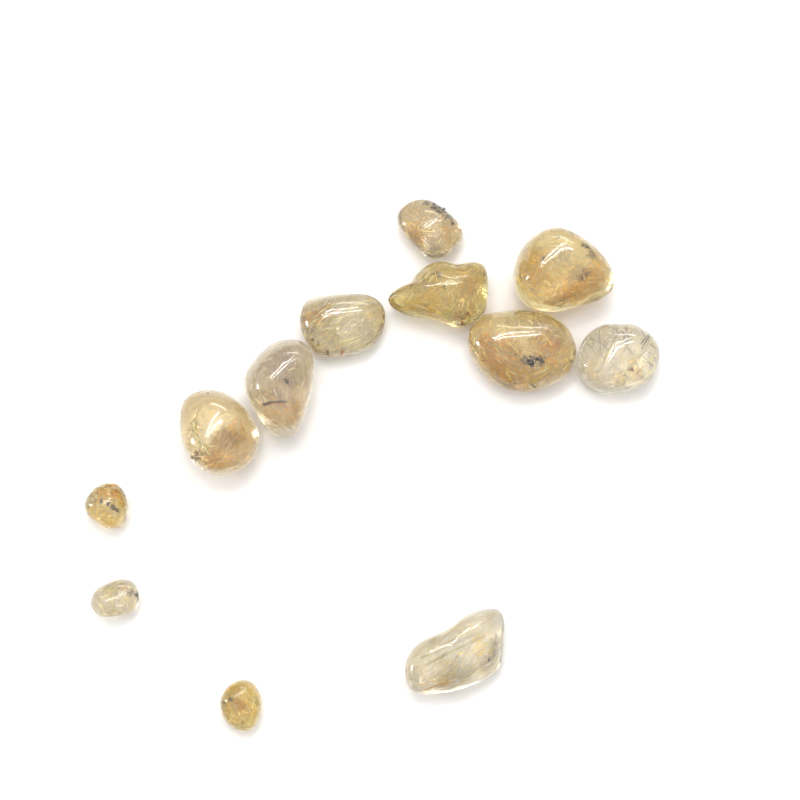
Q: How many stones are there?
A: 12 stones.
